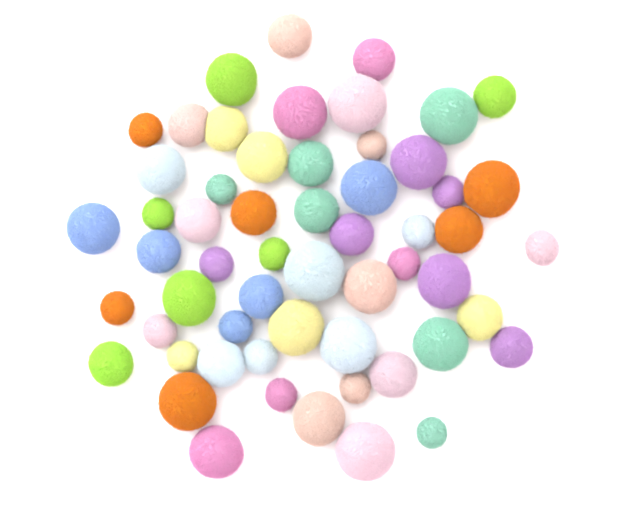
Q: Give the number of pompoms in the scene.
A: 57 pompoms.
